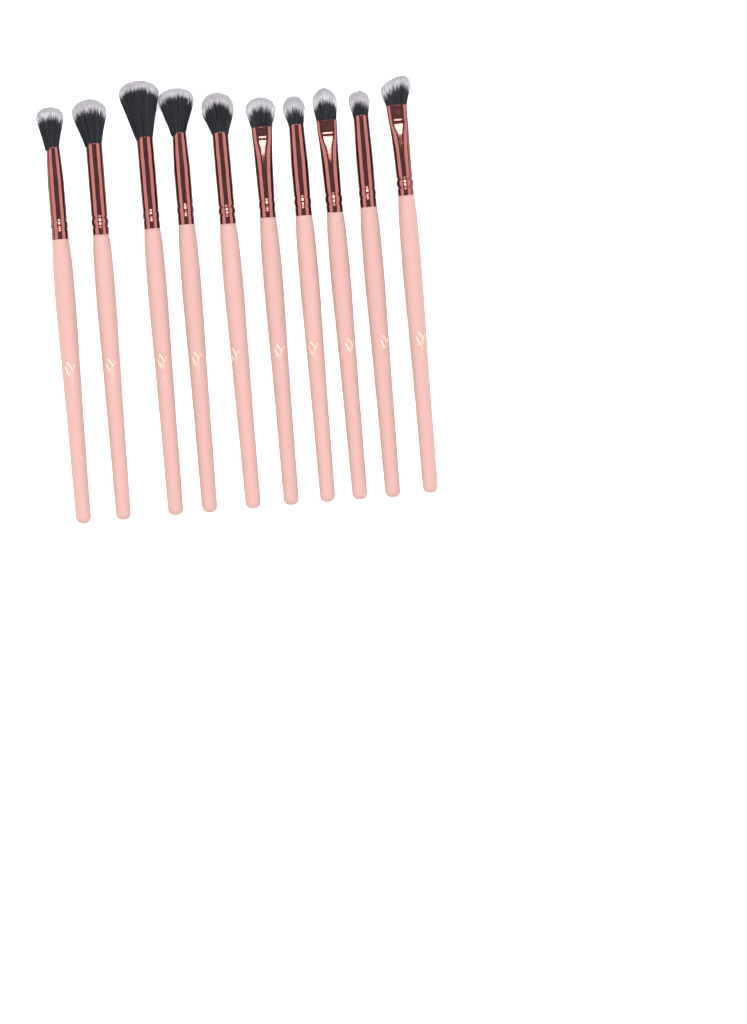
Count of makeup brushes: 10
